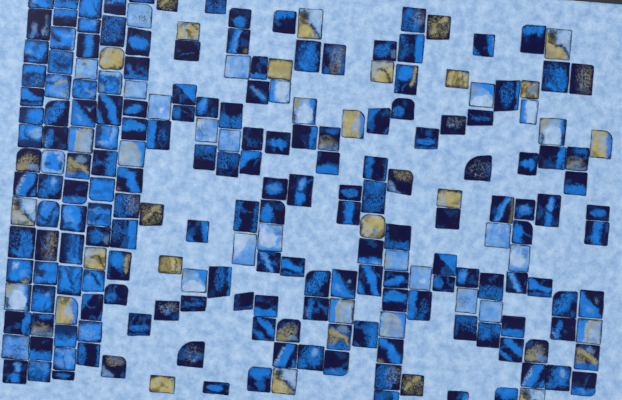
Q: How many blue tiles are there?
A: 30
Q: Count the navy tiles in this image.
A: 149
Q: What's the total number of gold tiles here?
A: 19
